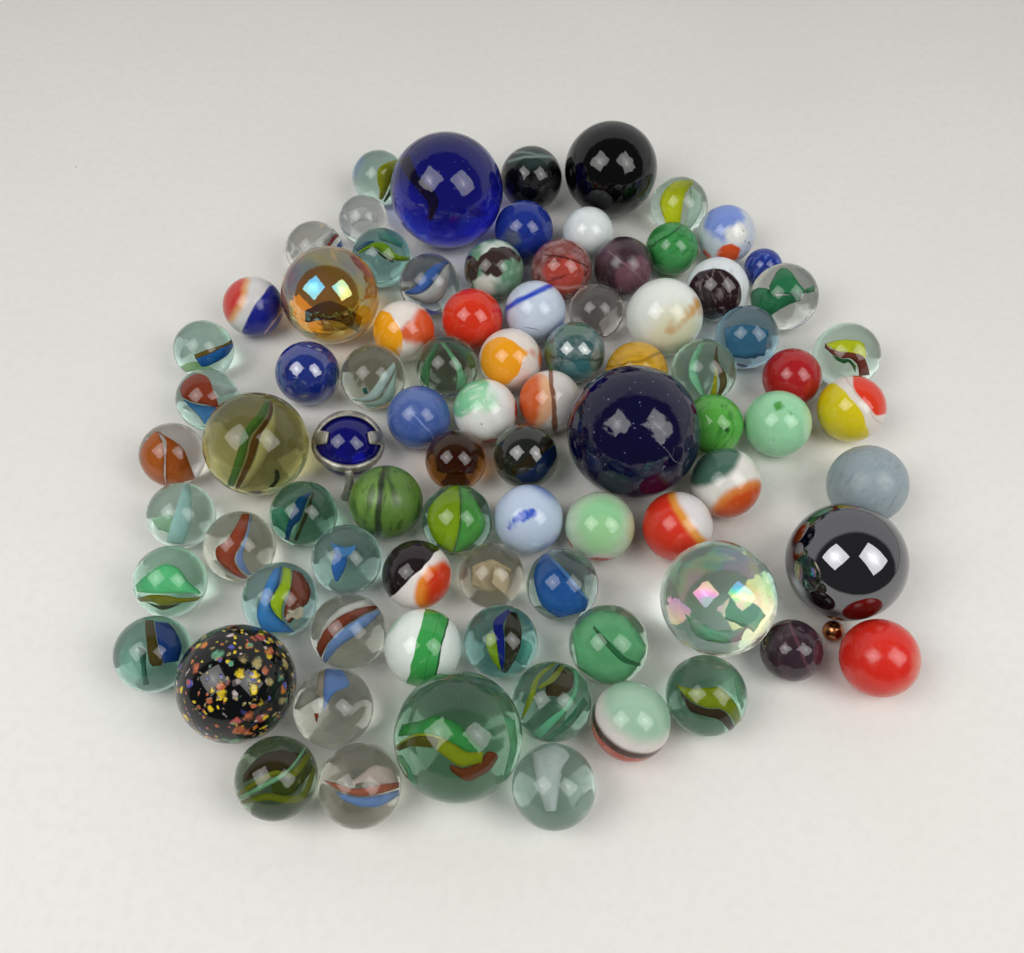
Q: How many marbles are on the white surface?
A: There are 85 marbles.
